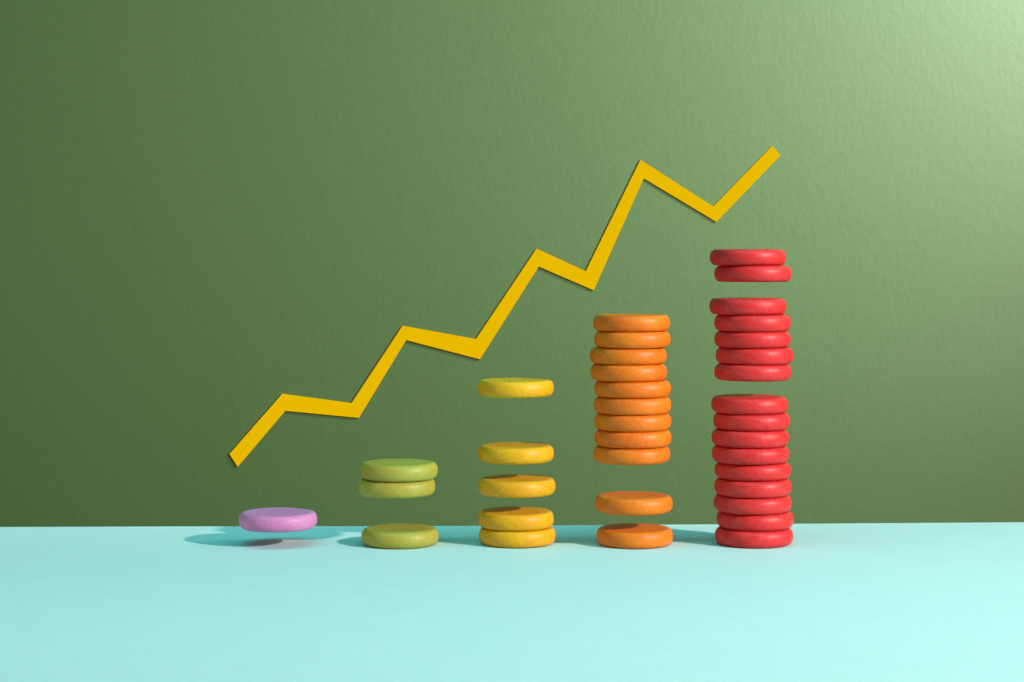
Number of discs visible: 36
